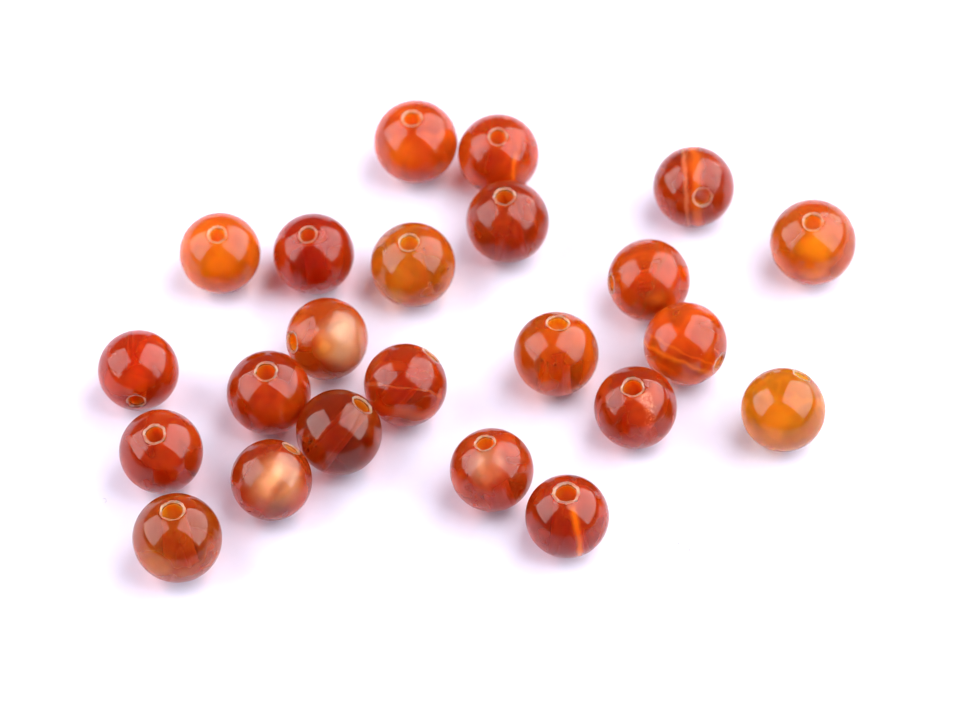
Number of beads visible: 23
